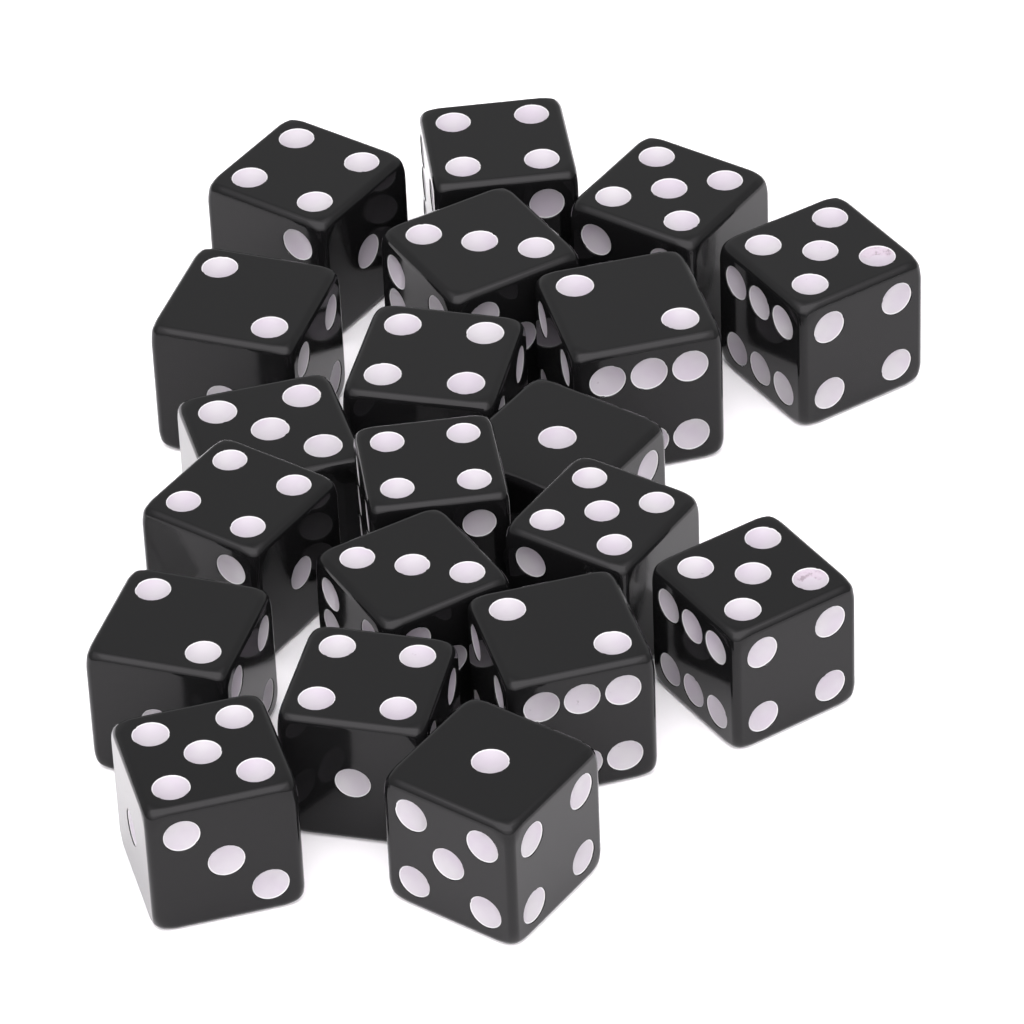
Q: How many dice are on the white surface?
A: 20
